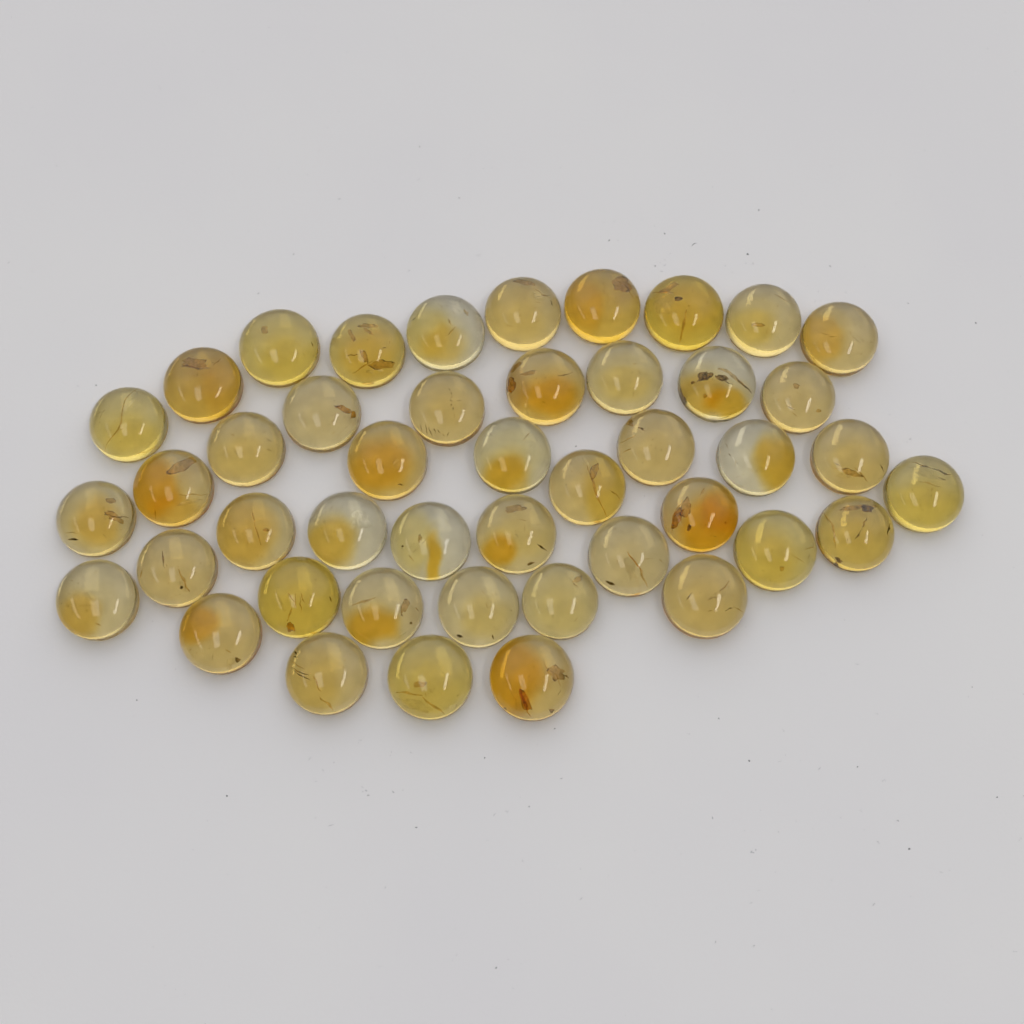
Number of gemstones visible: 45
